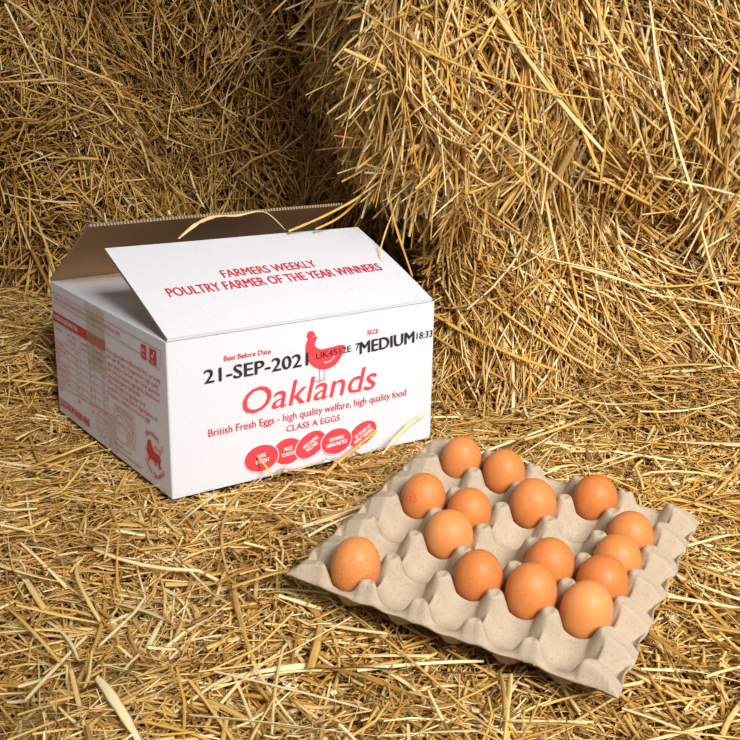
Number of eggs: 15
